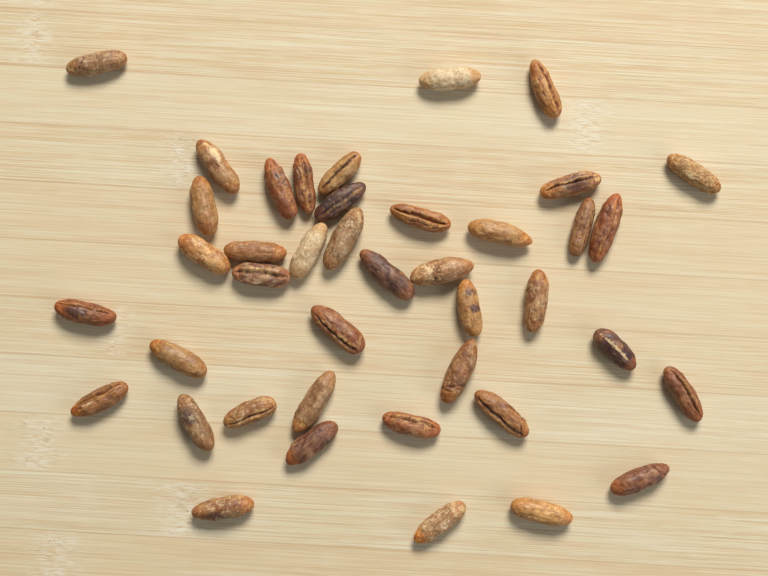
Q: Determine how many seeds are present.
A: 41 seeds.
